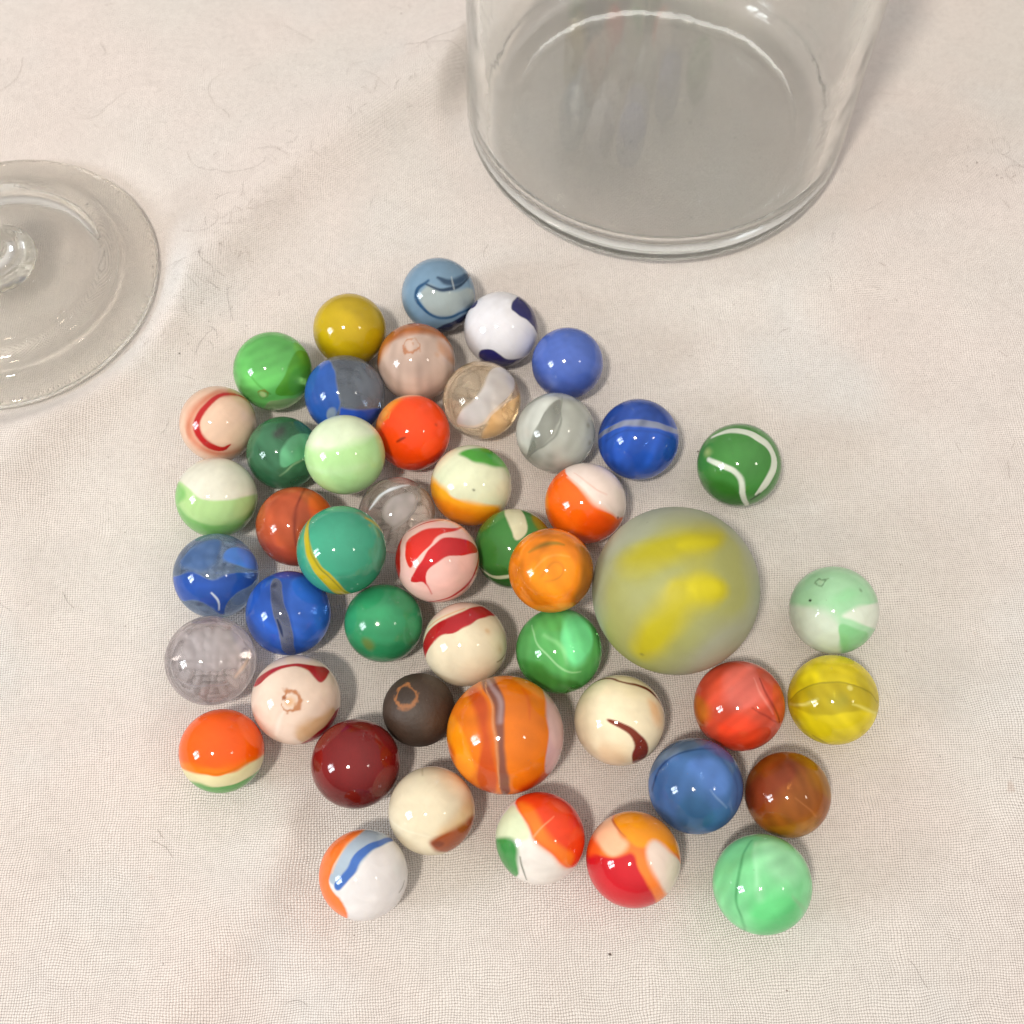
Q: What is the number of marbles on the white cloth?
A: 47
